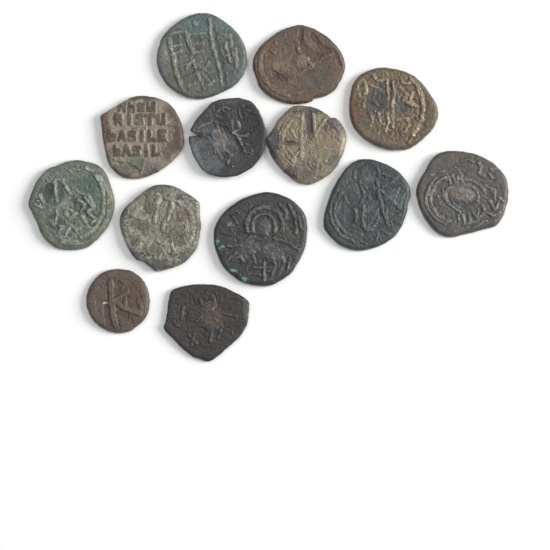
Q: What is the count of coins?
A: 13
